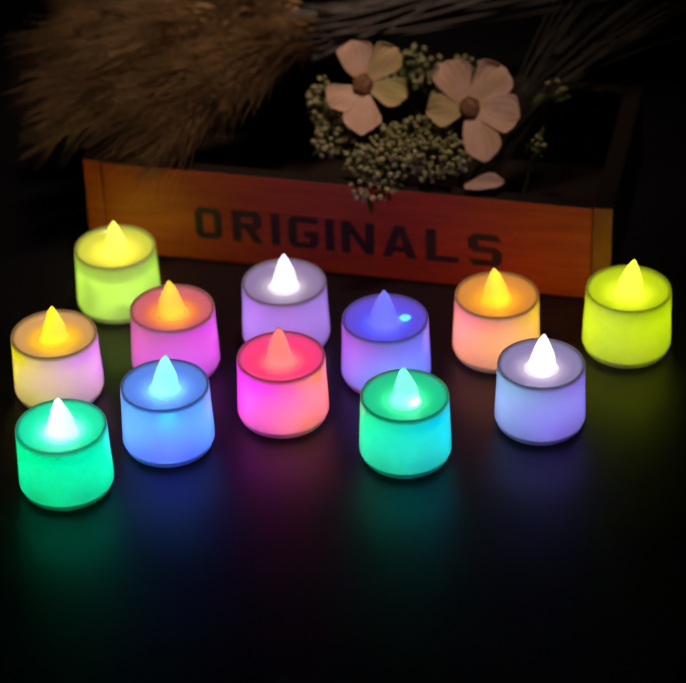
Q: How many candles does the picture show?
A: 12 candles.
